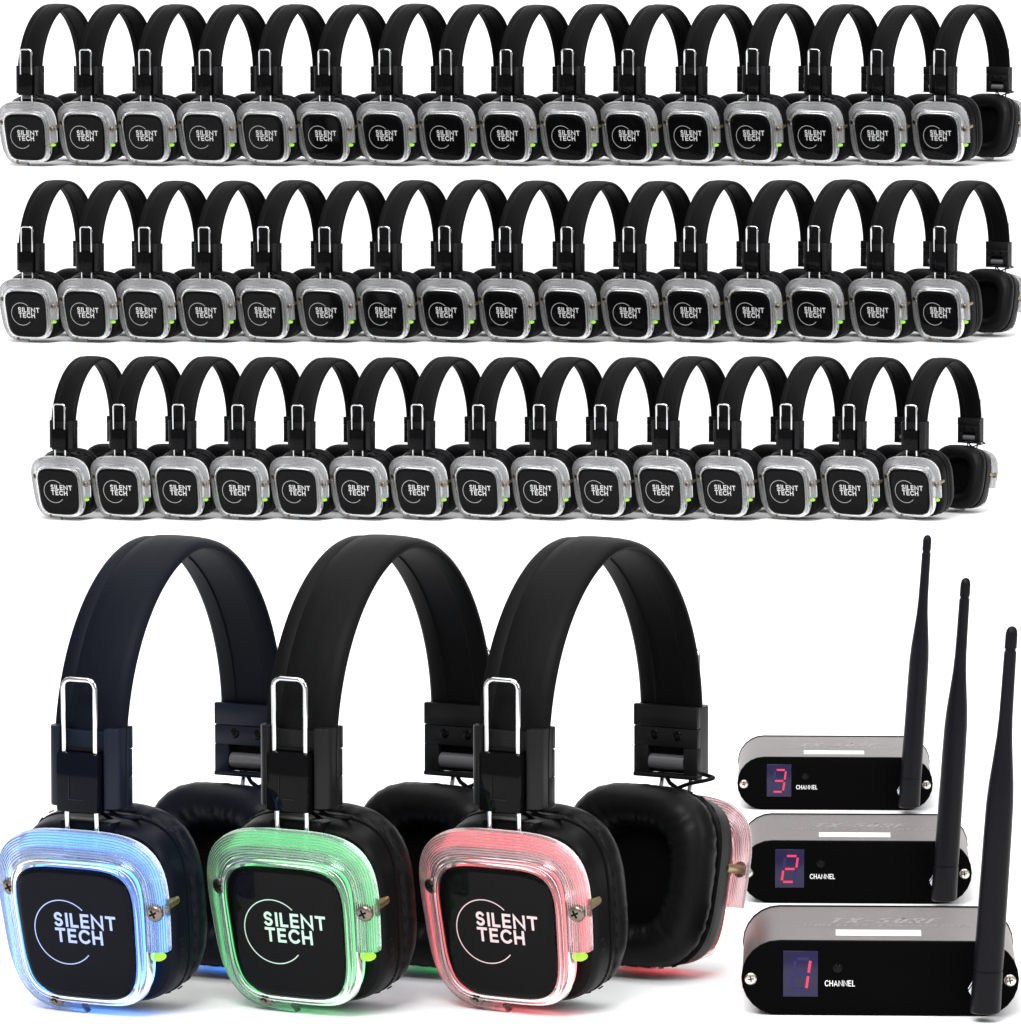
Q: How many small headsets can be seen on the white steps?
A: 47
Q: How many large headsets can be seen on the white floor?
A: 3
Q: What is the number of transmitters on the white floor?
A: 3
